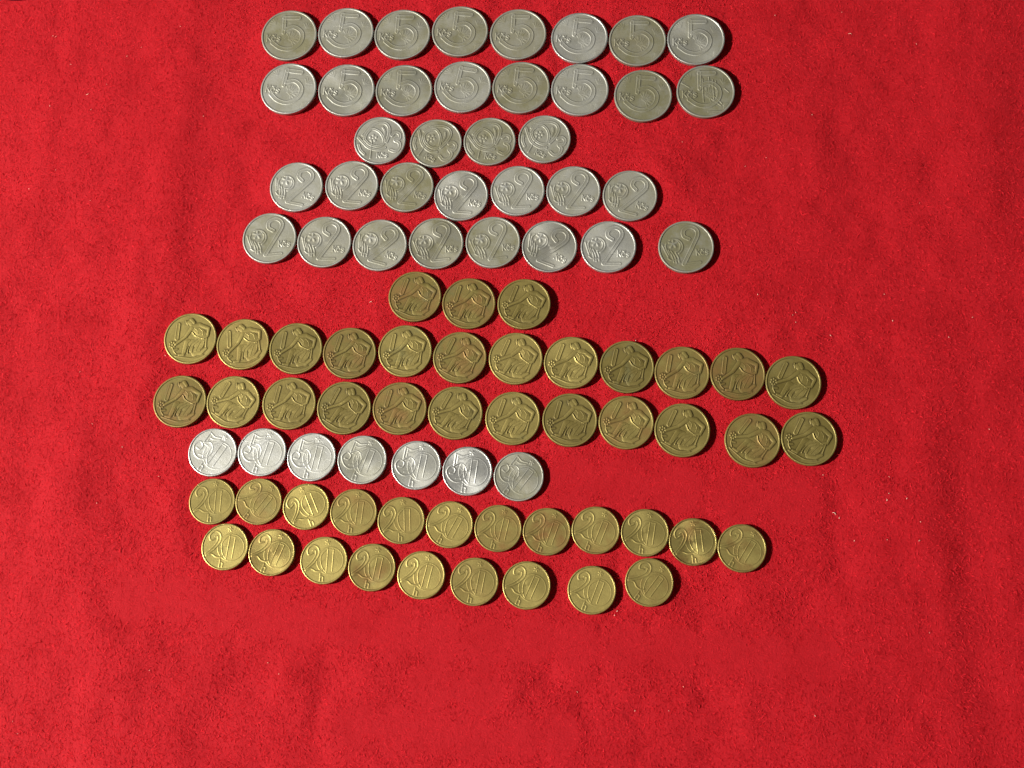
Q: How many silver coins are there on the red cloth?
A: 42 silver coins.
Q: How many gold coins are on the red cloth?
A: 48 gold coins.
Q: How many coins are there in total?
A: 90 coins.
